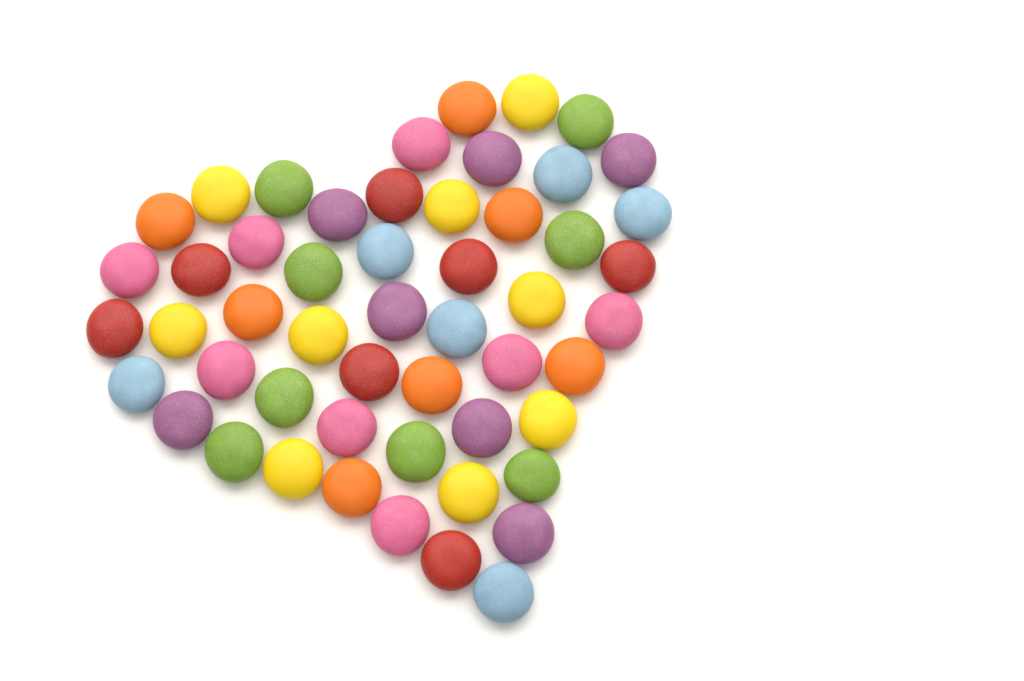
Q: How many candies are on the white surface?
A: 52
